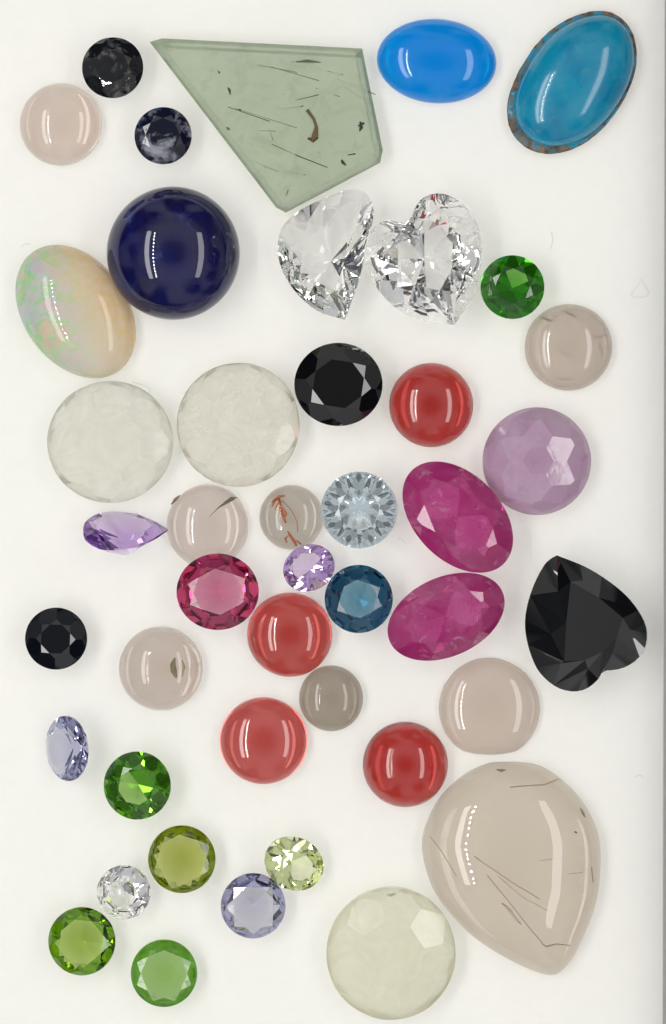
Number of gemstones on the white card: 44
